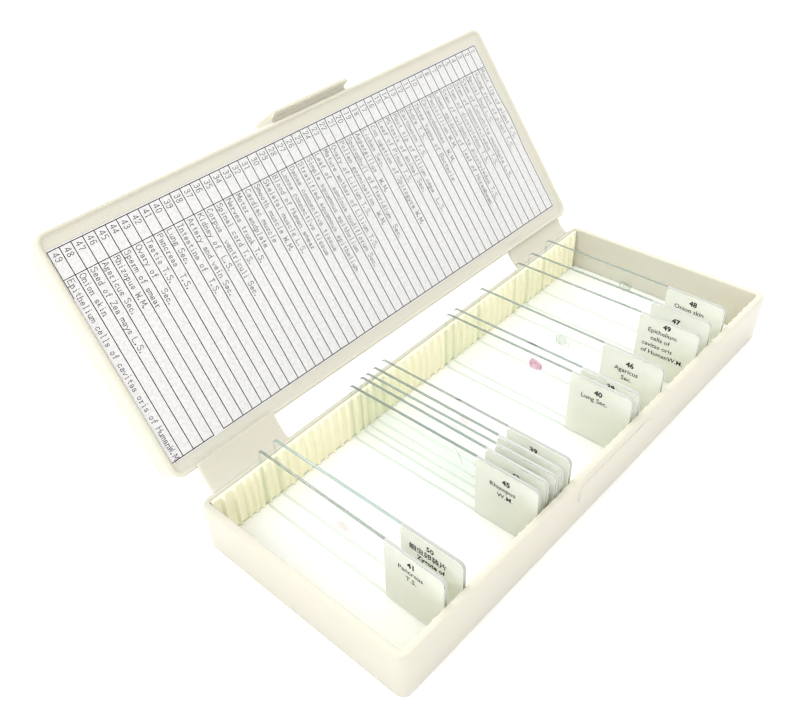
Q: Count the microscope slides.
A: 13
